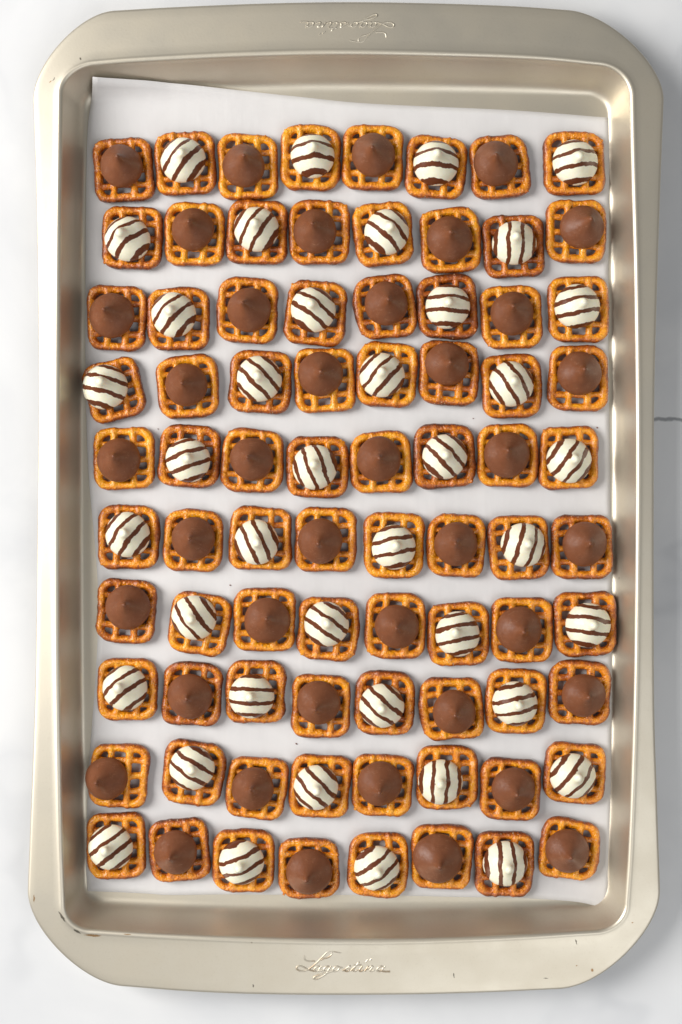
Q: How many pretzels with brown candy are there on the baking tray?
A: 40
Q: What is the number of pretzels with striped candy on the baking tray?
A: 40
